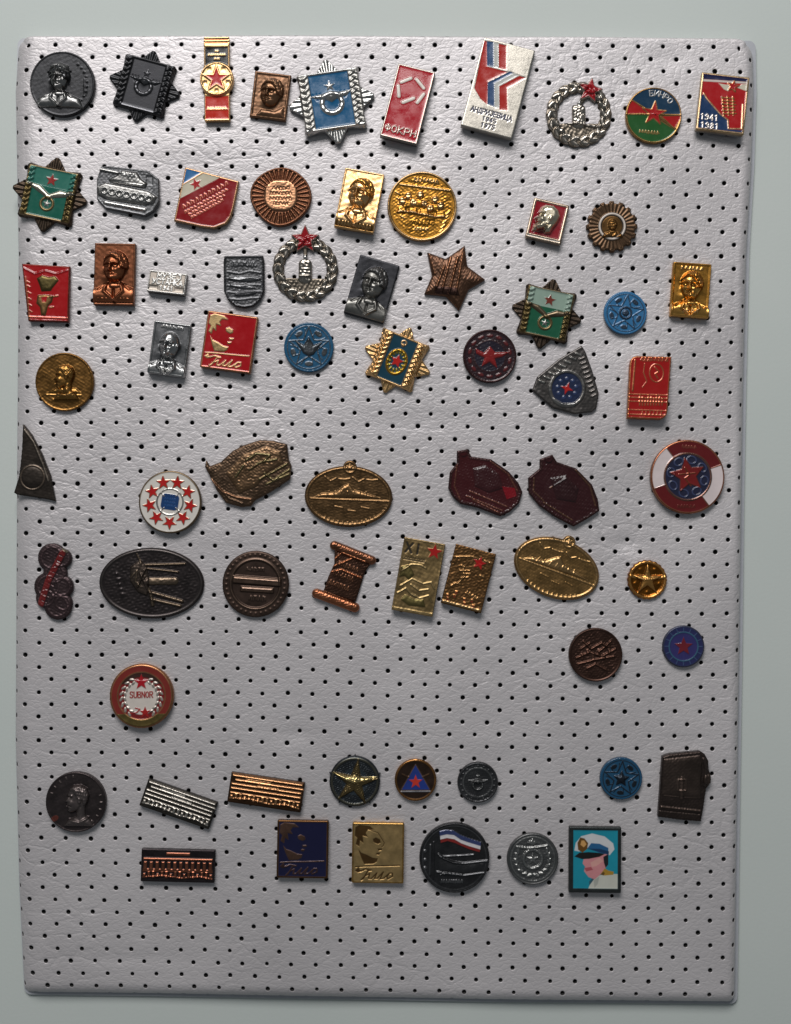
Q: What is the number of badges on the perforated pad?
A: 68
